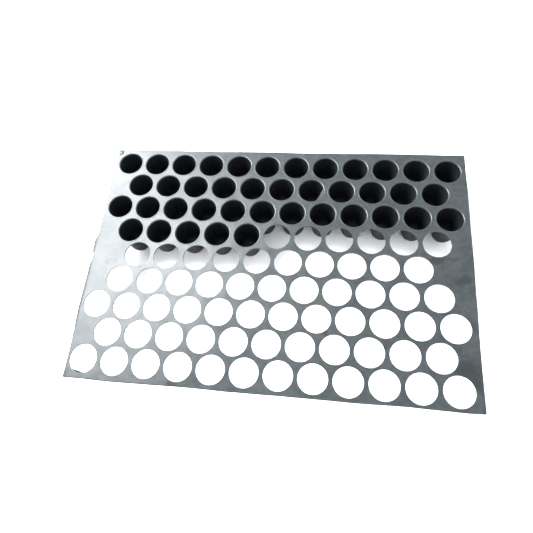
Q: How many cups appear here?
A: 40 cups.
